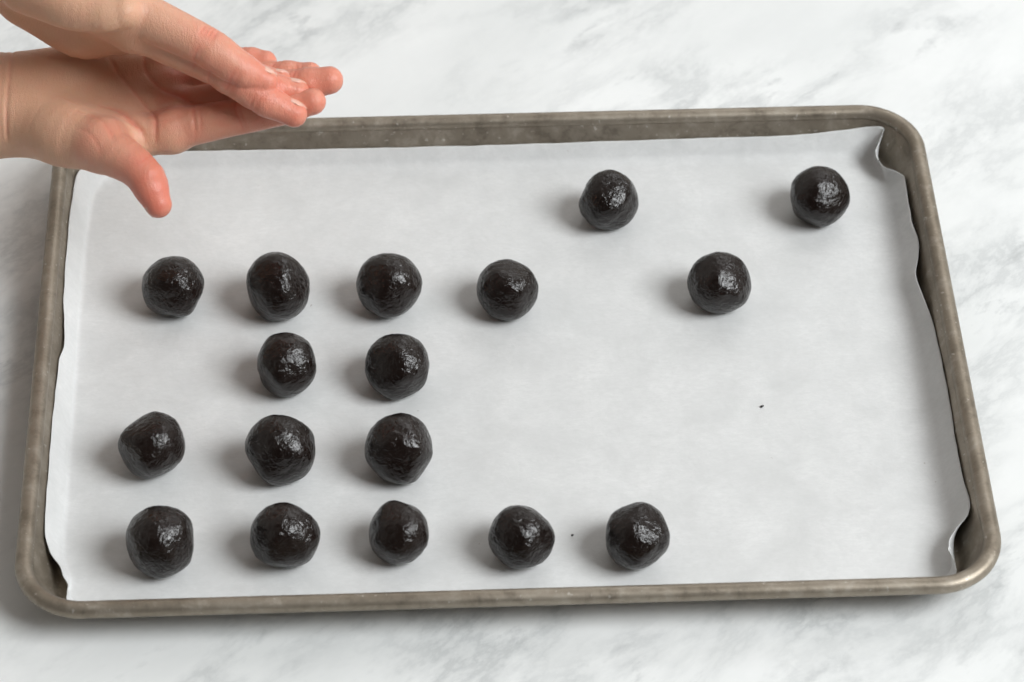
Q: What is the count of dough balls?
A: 17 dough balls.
